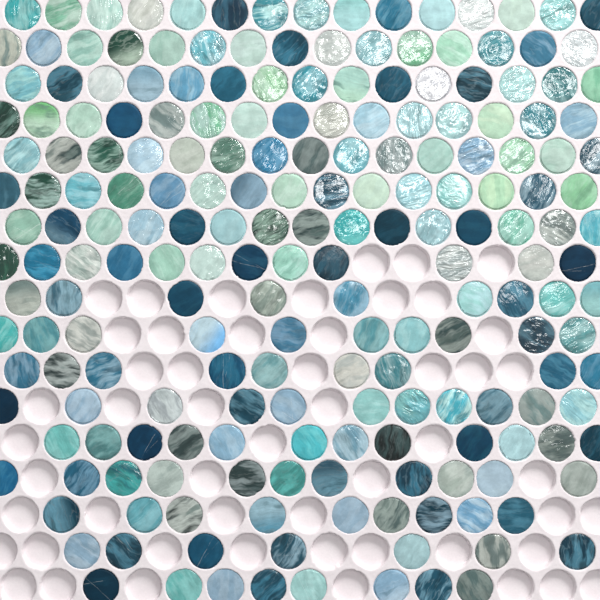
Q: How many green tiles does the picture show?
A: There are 38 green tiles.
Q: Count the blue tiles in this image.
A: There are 78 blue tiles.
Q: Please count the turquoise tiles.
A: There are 50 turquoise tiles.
